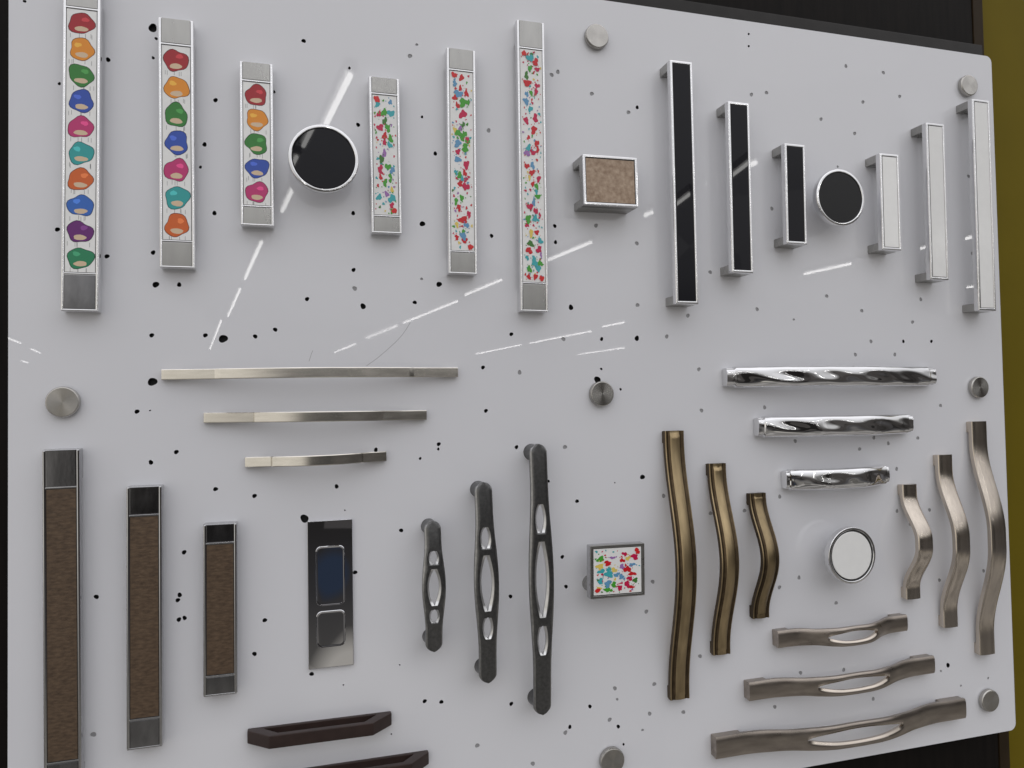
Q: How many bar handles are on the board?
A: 35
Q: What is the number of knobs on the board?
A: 5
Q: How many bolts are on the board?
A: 7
